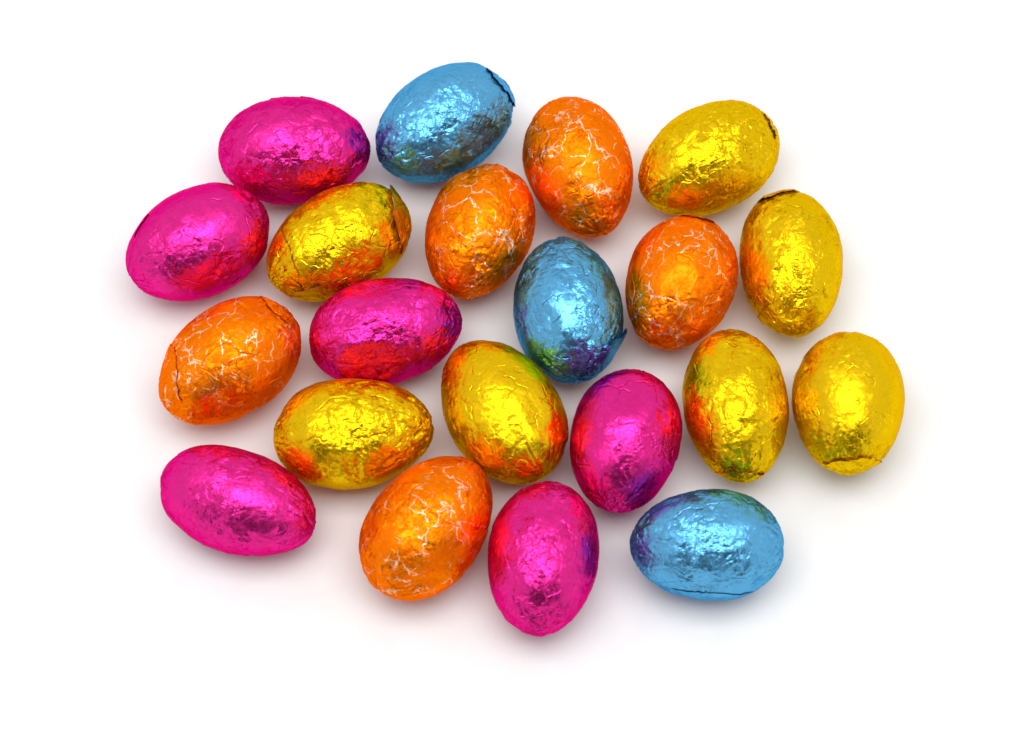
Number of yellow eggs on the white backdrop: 7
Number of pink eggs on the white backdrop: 6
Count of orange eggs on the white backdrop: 5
